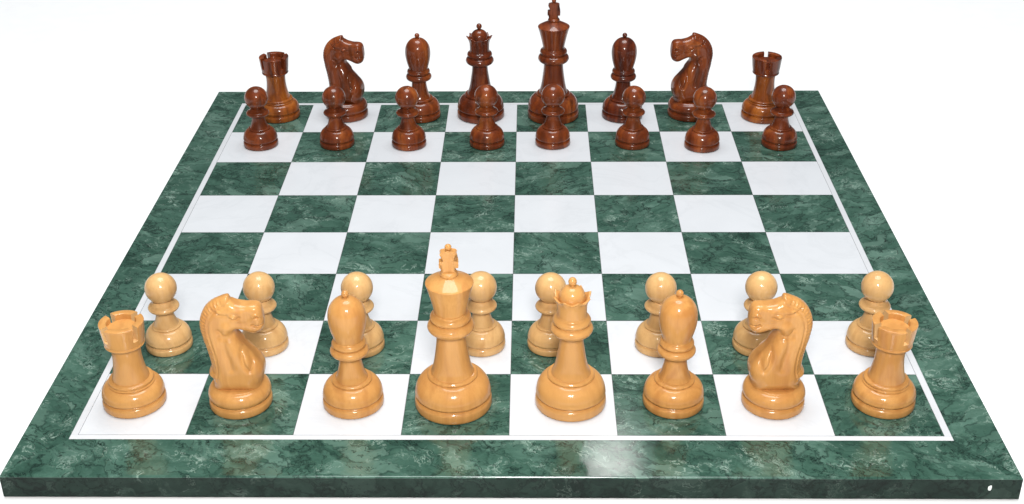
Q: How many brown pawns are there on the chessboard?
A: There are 8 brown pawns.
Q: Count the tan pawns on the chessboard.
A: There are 8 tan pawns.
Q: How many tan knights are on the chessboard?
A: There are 2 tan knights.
